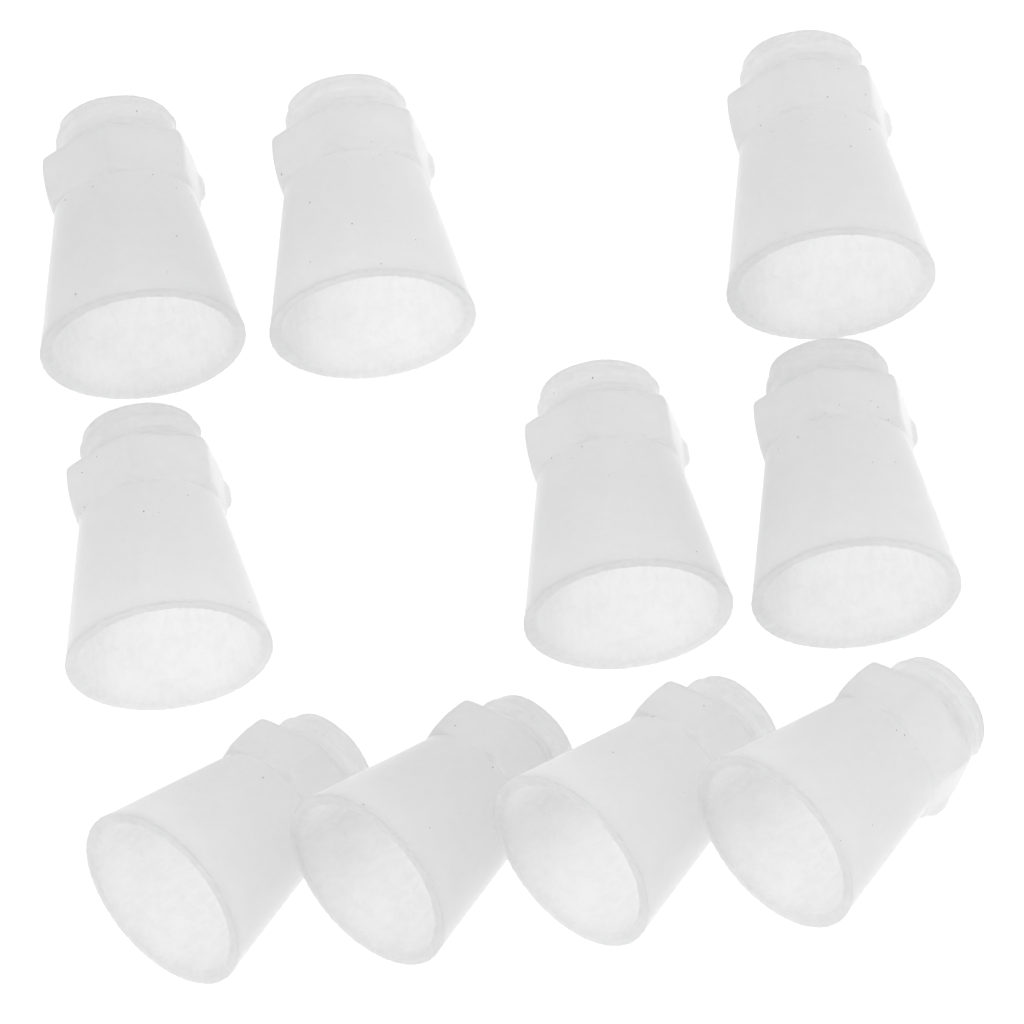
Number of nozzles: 10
